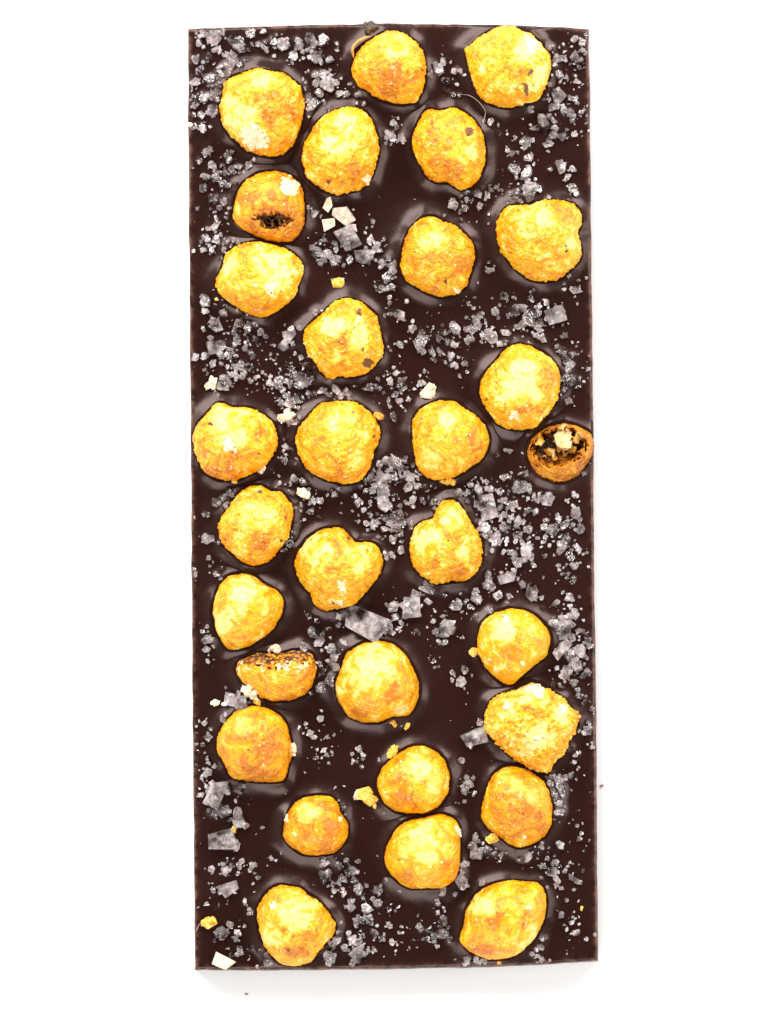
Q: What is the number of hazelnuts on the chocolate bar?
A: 30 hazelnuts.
